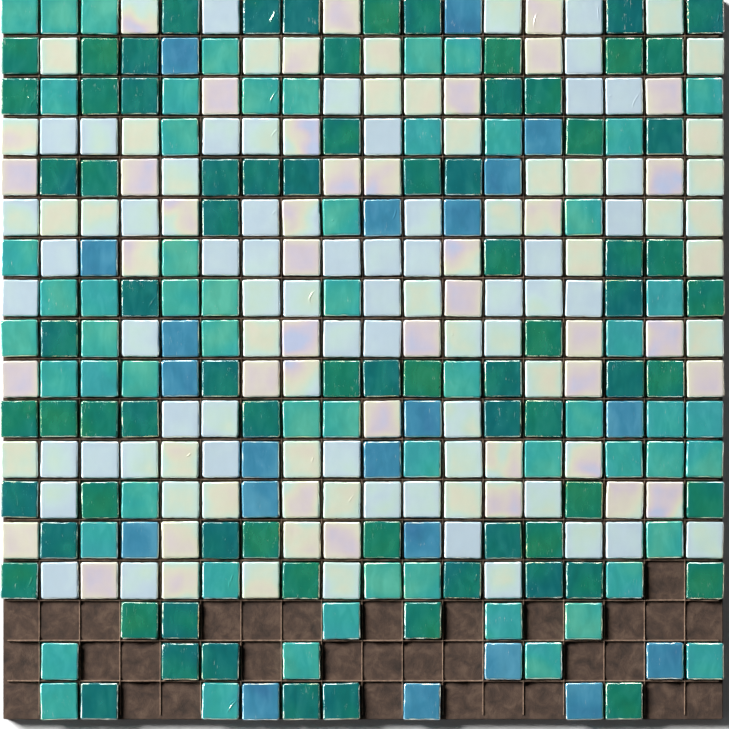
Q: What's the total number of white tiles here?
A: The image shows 135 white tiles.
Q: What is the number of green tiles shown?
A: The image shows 77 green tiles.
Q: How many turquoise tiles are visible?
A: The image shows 59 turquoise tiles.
